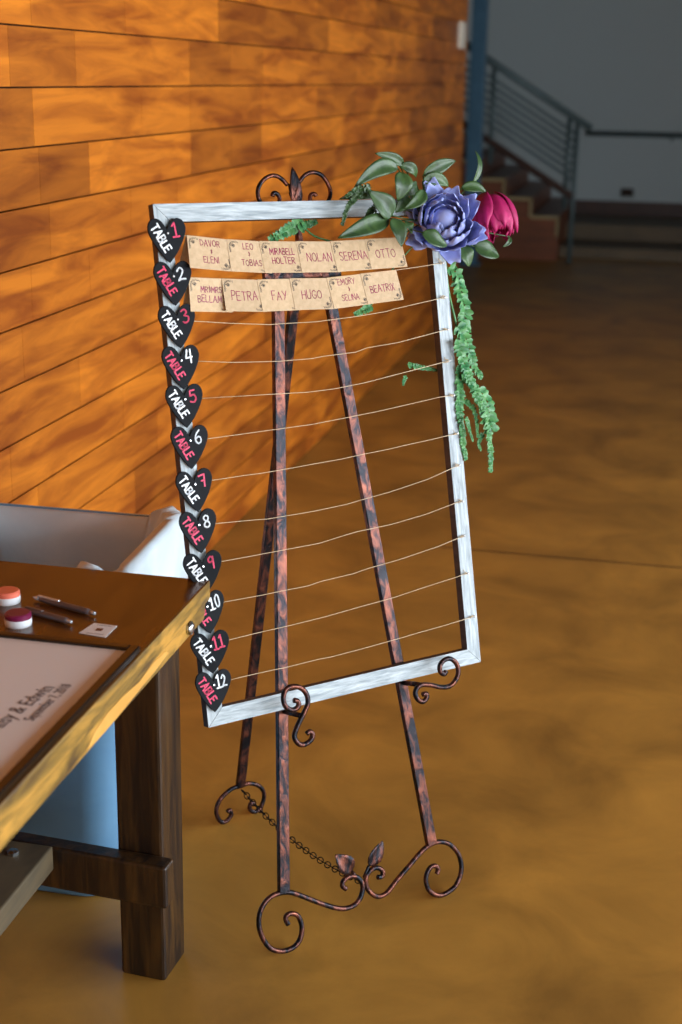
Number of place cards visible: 12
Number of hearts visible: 12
